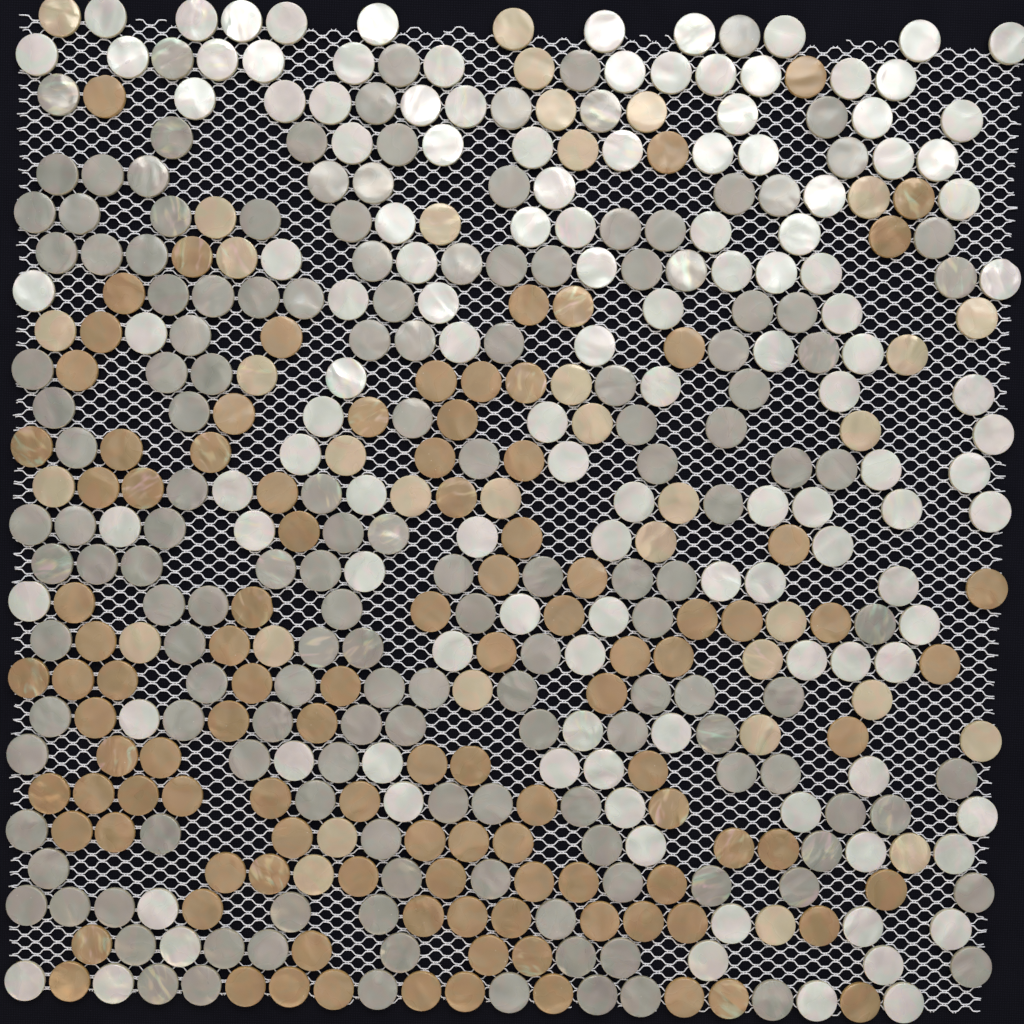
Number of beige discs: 35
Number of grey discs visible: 155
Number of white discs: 125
